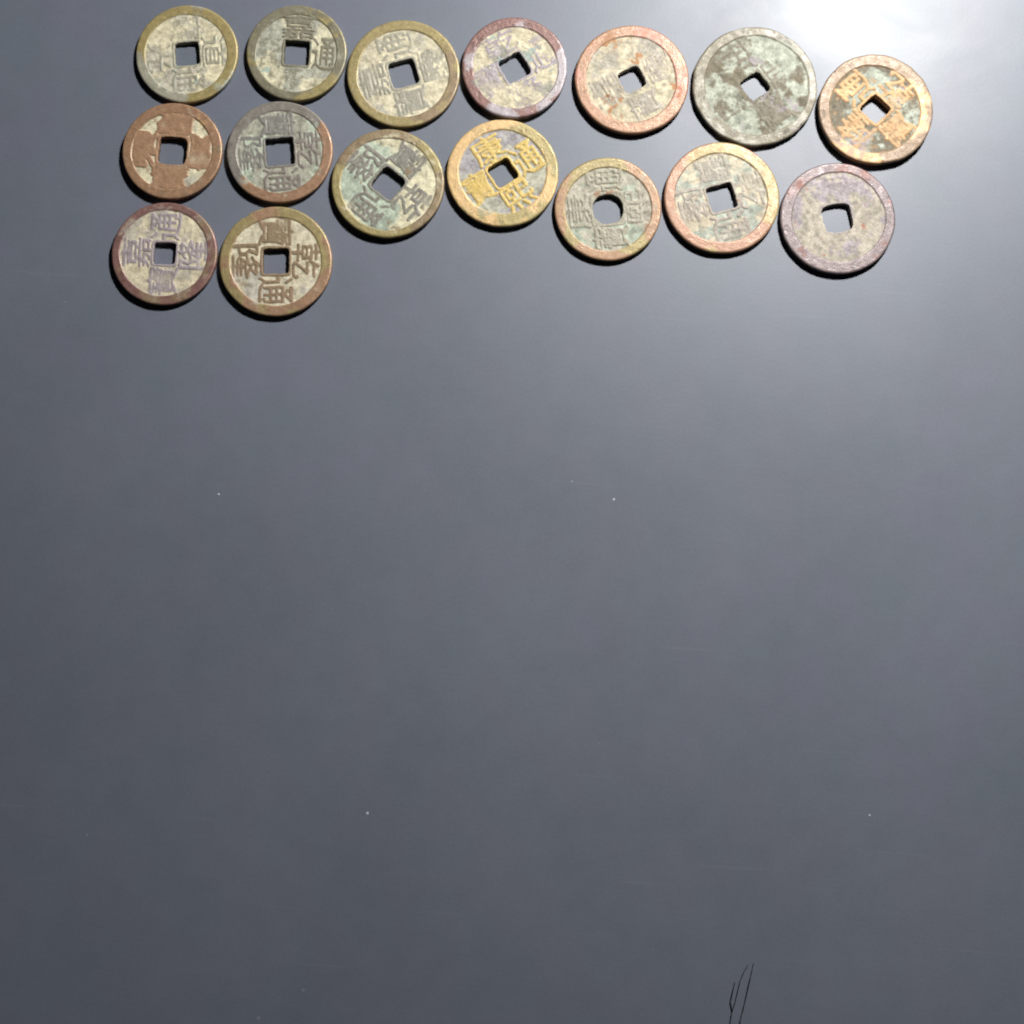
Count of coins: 16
